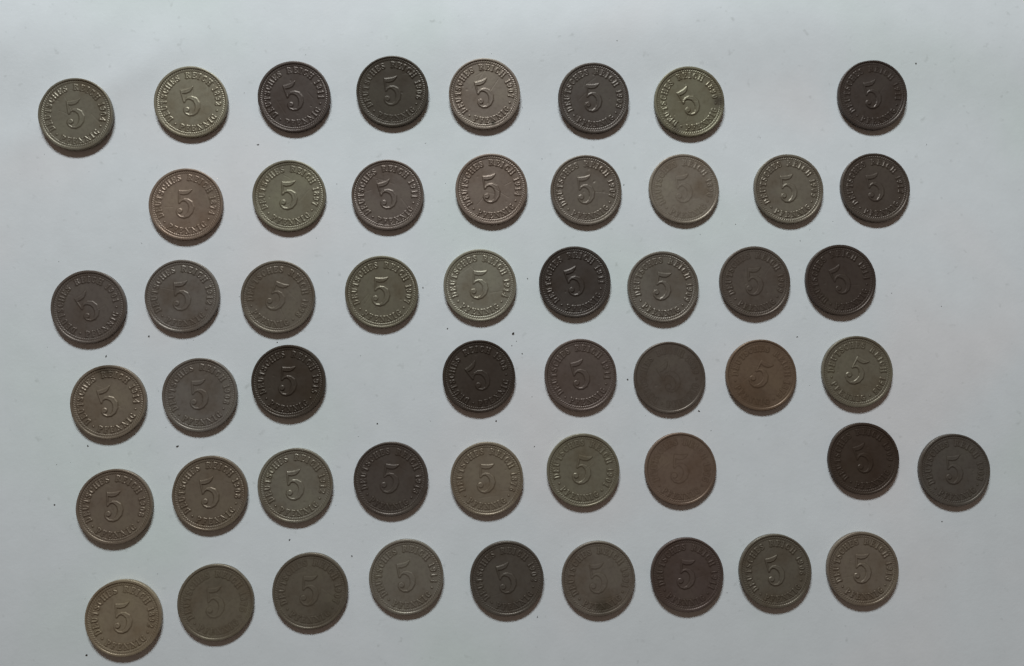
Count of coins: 51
